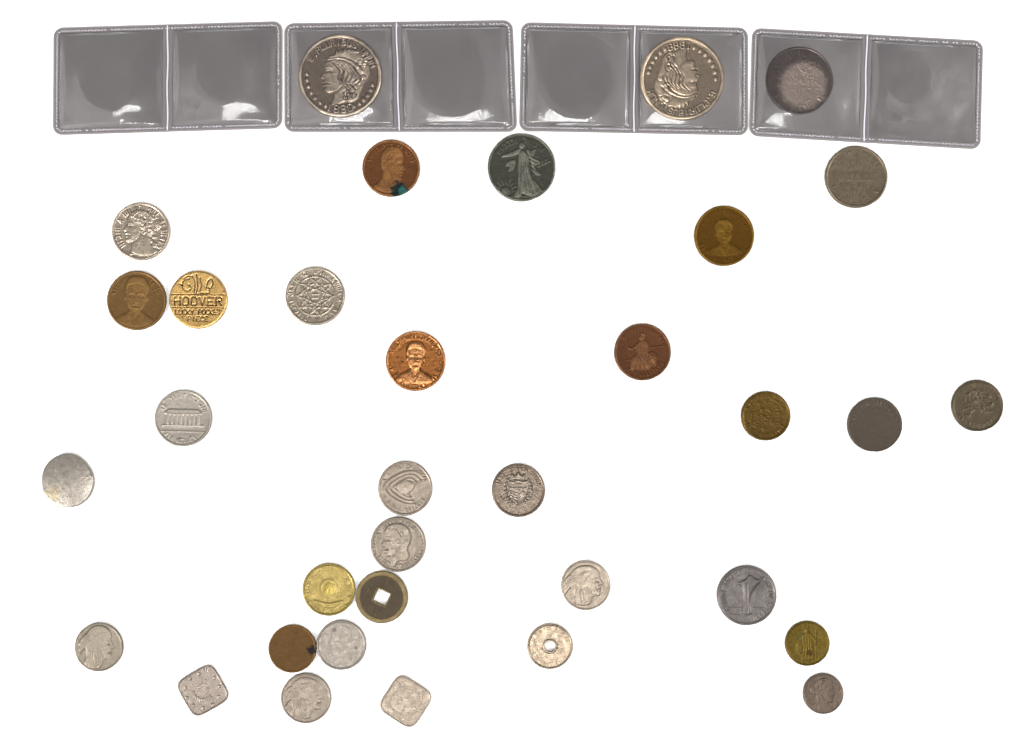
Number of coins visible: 34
